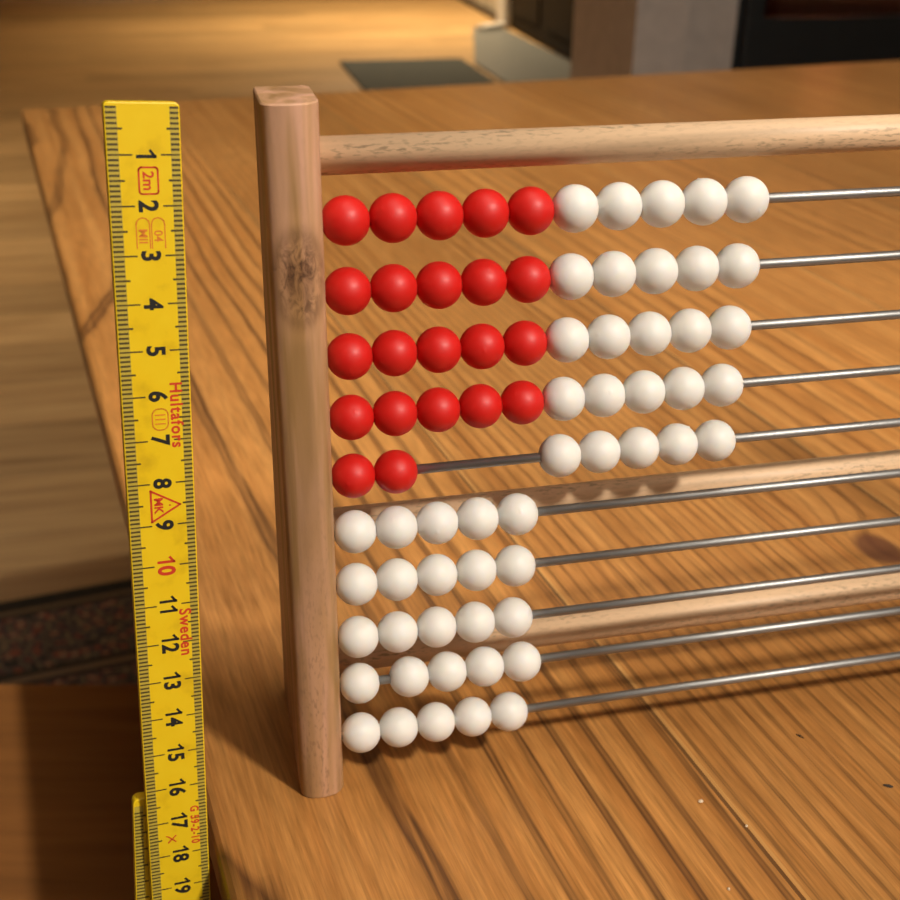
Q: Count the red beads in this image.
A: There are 22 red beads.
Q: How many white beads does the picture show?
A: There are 50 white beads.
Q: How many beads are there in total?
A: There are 72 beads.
